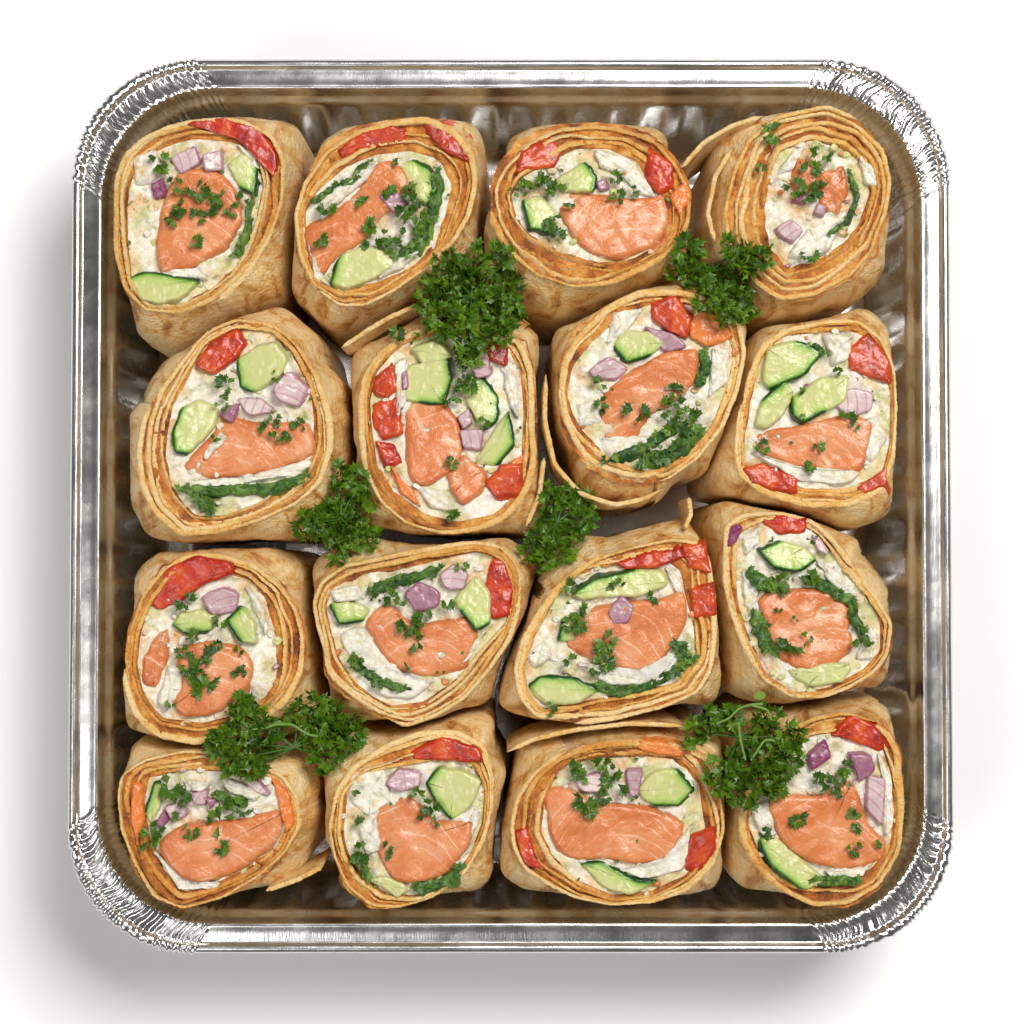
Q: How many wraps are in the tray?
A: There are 16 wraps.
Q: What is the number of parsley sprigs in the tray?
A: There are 6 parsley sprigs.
